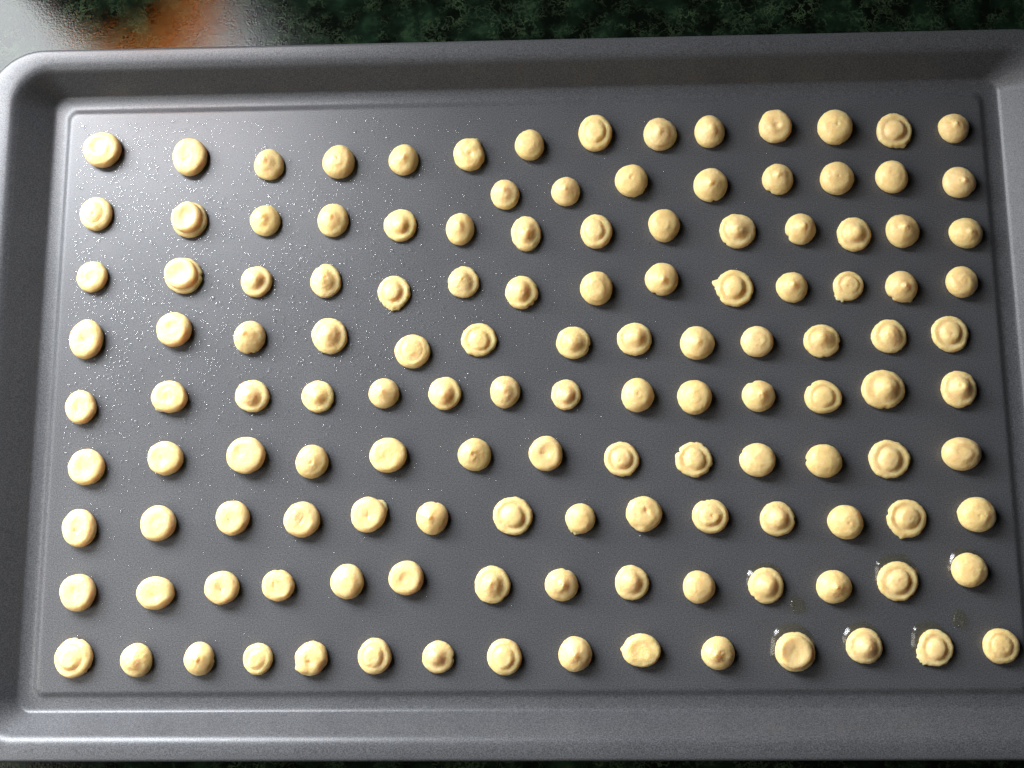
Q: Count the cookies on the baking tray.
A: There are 133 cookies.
